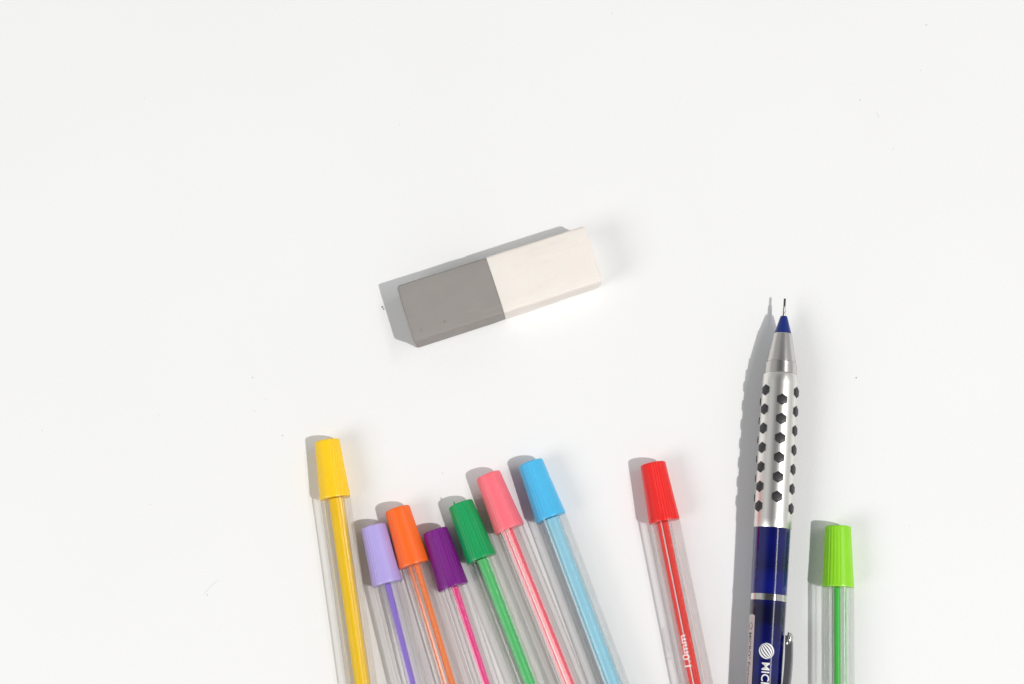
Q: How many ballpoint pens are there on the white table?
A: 9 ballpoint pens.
